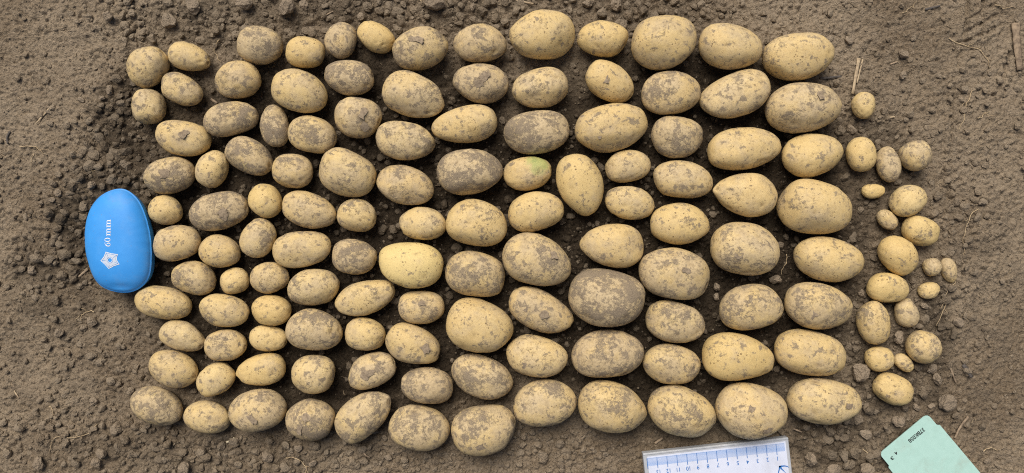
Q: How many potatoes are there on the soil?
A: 136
